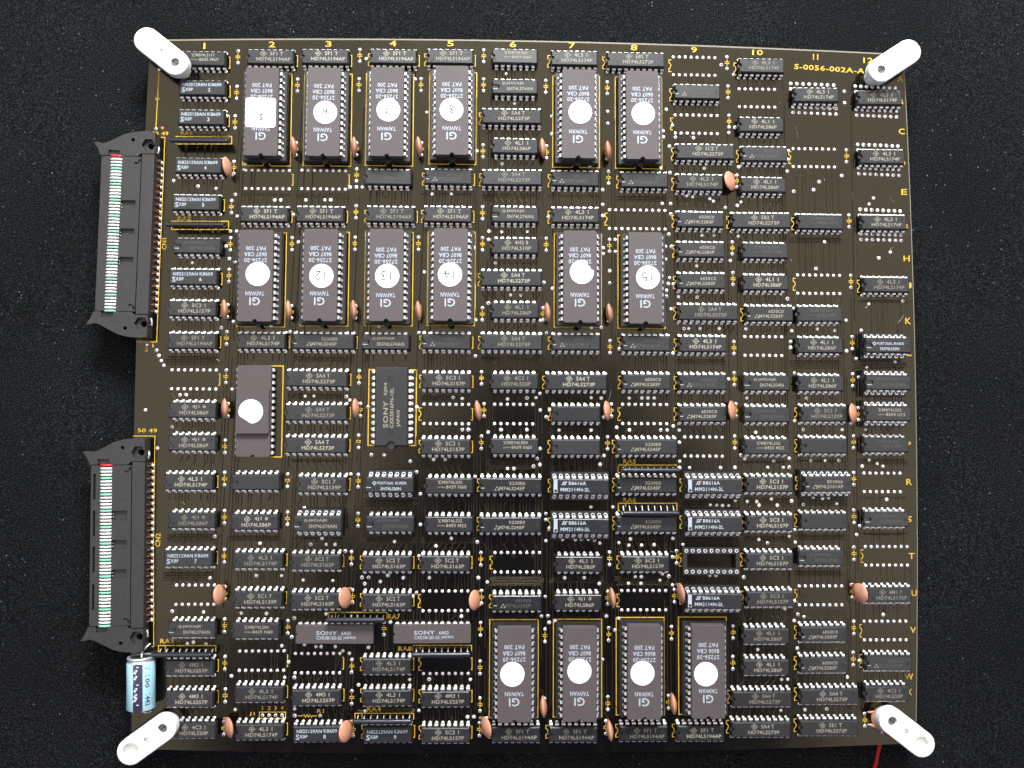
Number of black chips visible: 159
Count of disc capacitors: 32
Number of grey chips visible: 19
